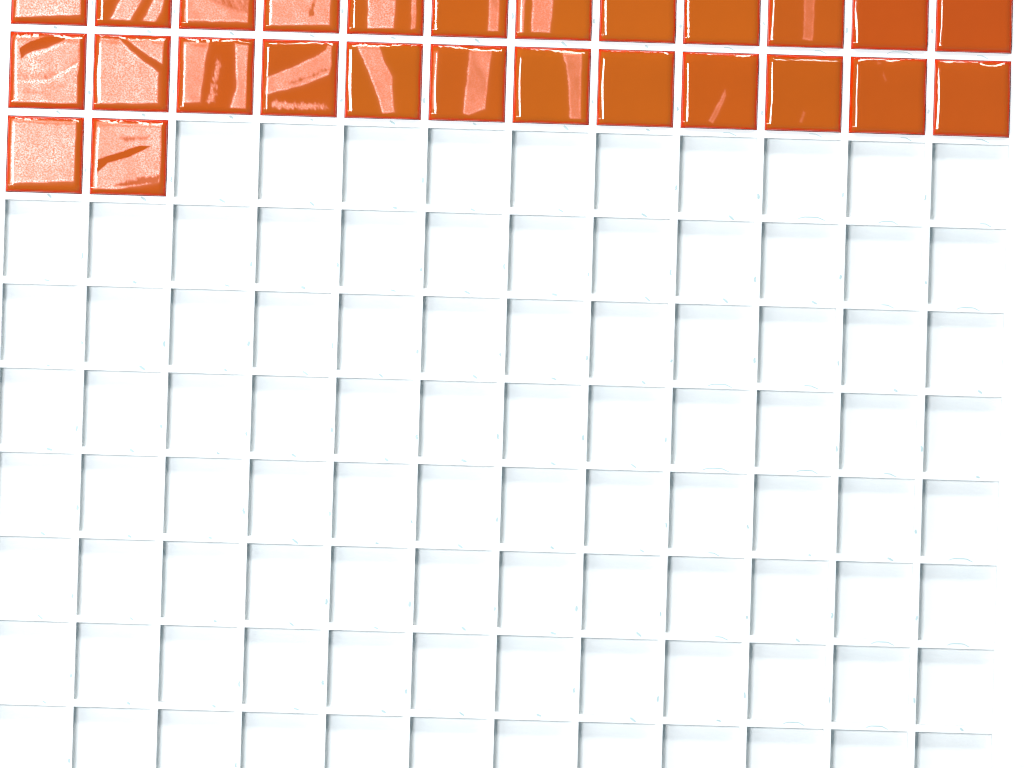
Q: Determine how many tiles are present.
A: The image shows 26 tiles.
